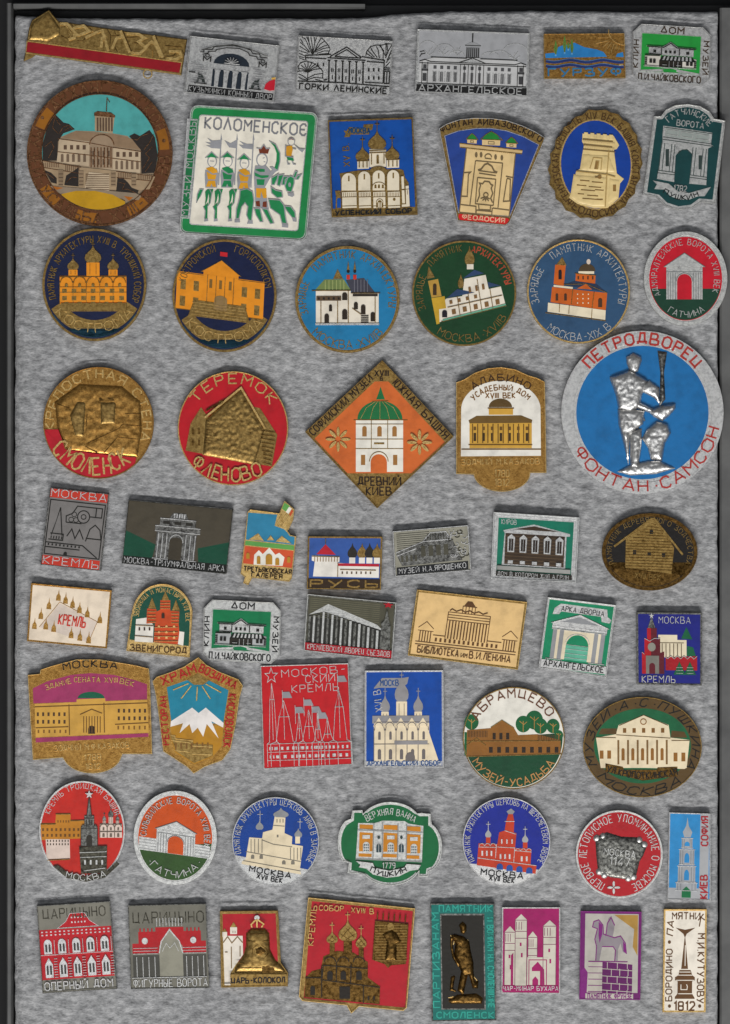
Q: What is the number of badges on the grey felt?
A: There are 58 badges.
